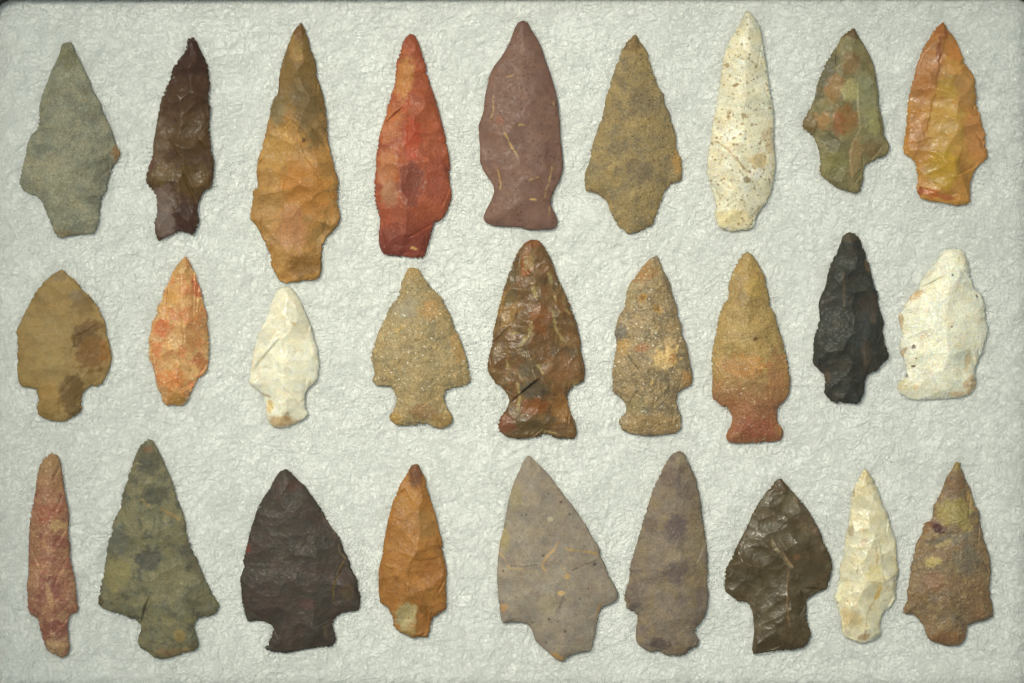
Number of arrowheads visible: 27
